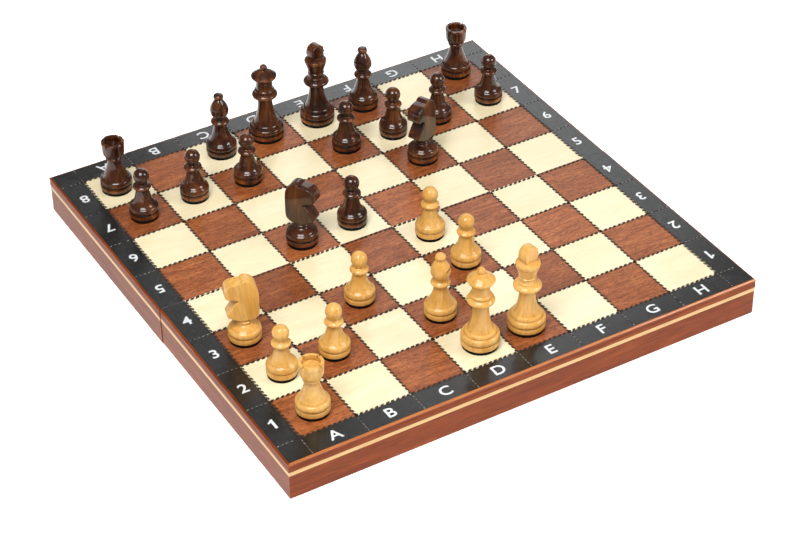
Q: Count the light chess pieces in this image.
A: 10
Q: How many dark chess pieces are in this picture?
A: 16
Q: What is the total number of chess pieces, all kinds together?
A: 26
